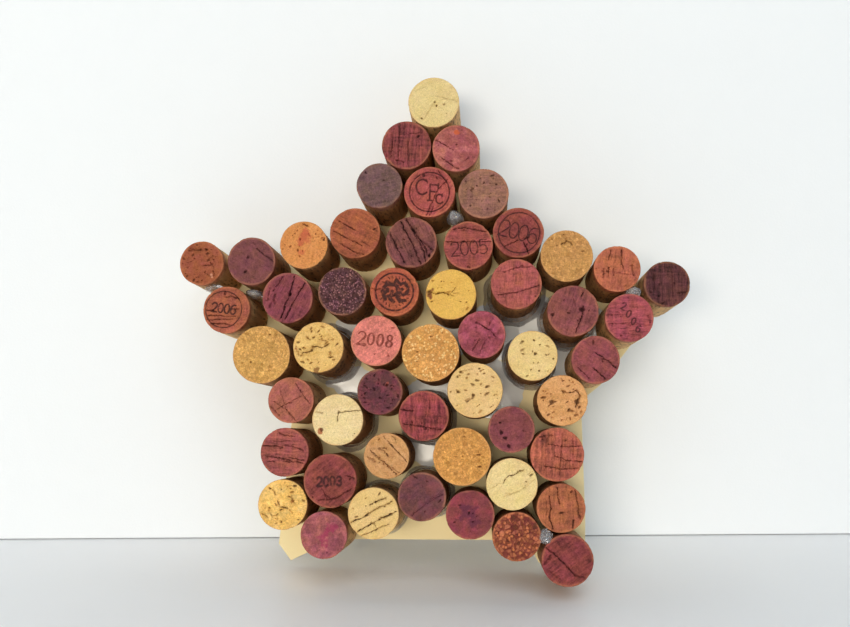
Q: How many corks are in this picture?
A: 52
